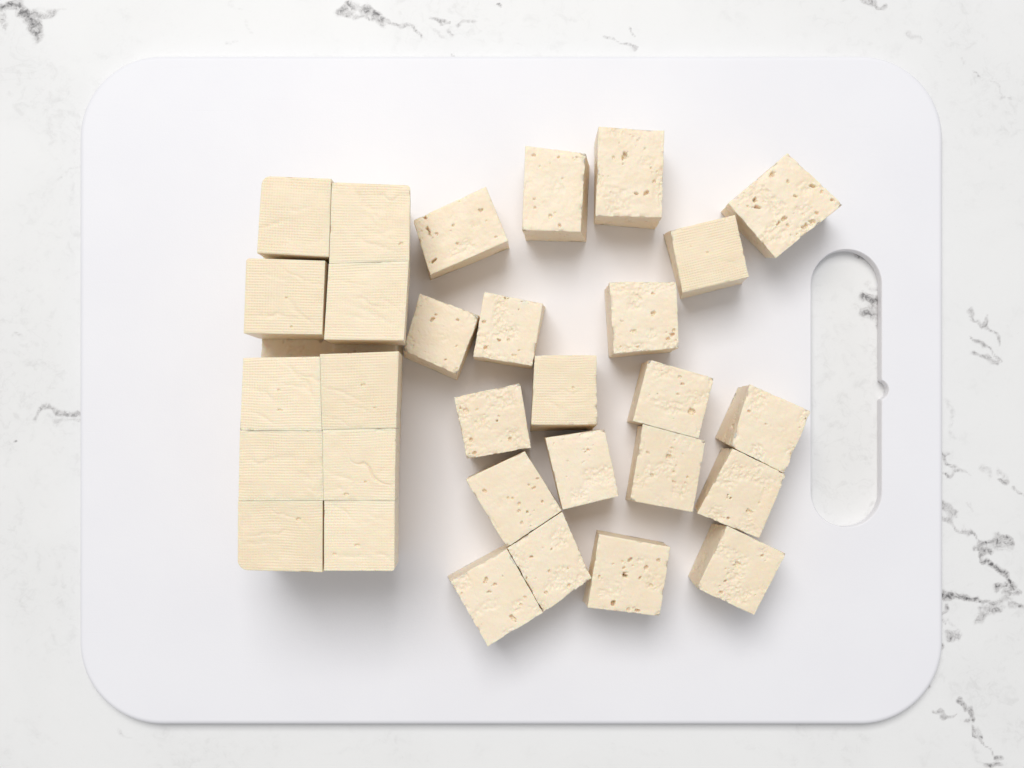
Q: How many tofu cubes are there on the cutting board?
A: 30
